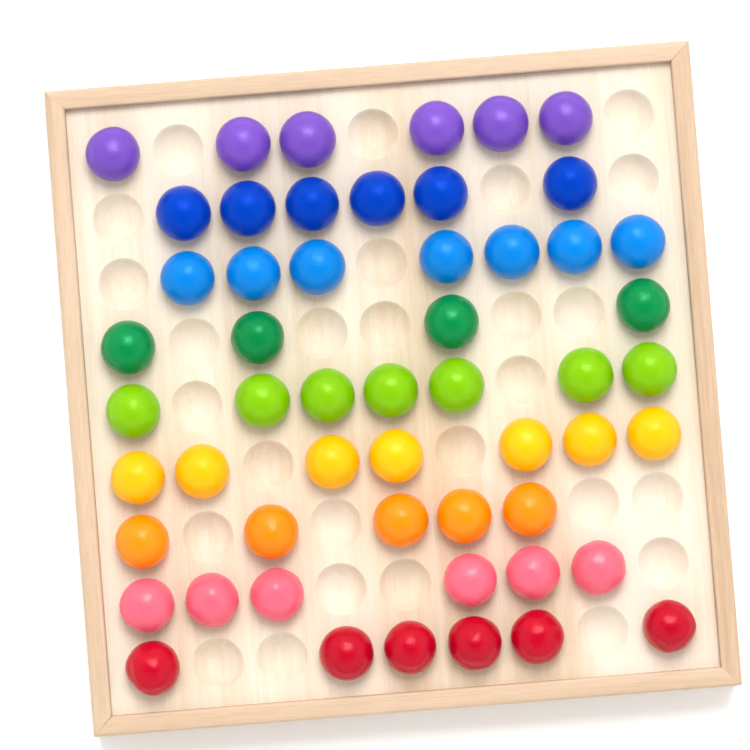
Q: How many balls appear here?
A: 54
